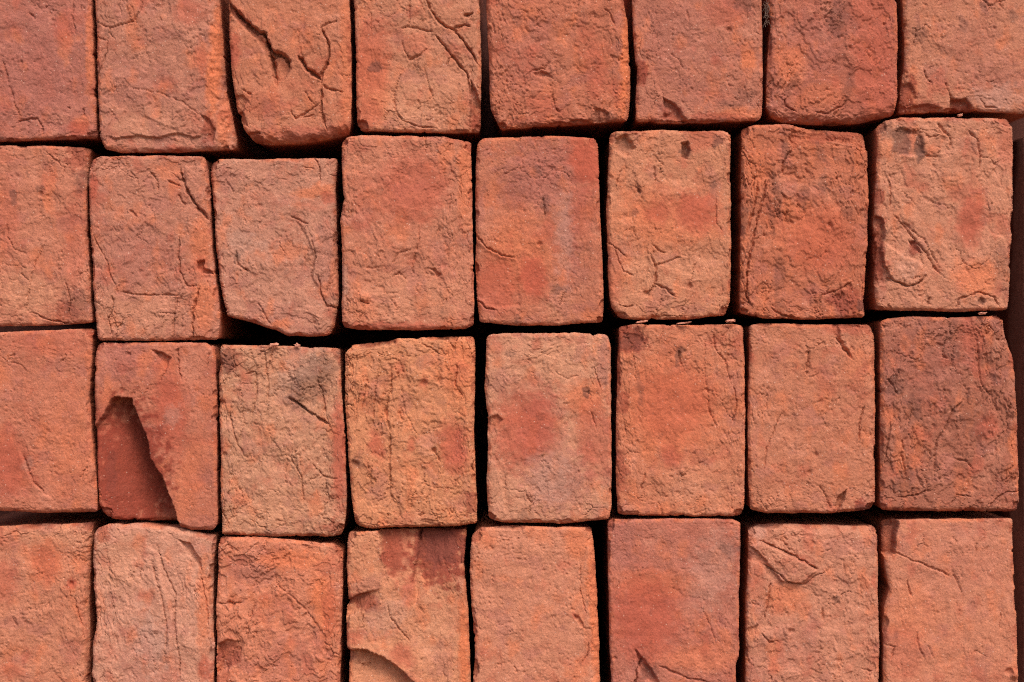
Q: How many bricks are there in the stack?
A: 32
